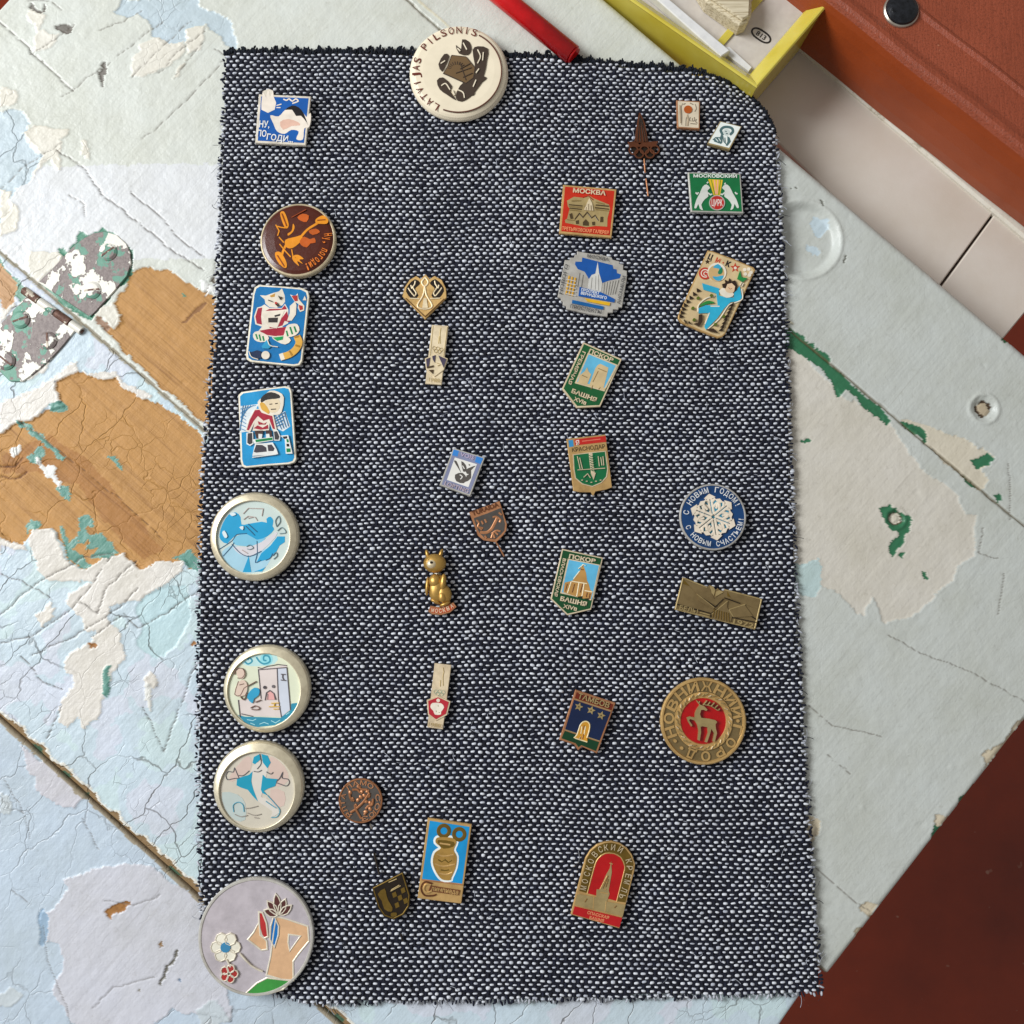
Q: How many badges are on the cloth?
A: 33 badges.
